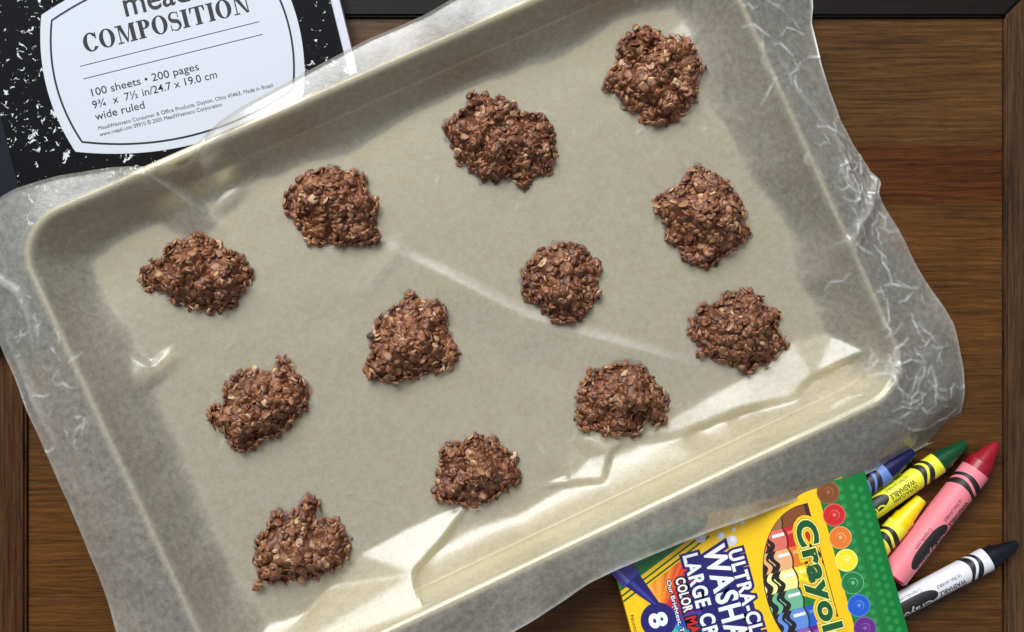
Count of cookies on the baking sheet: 12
